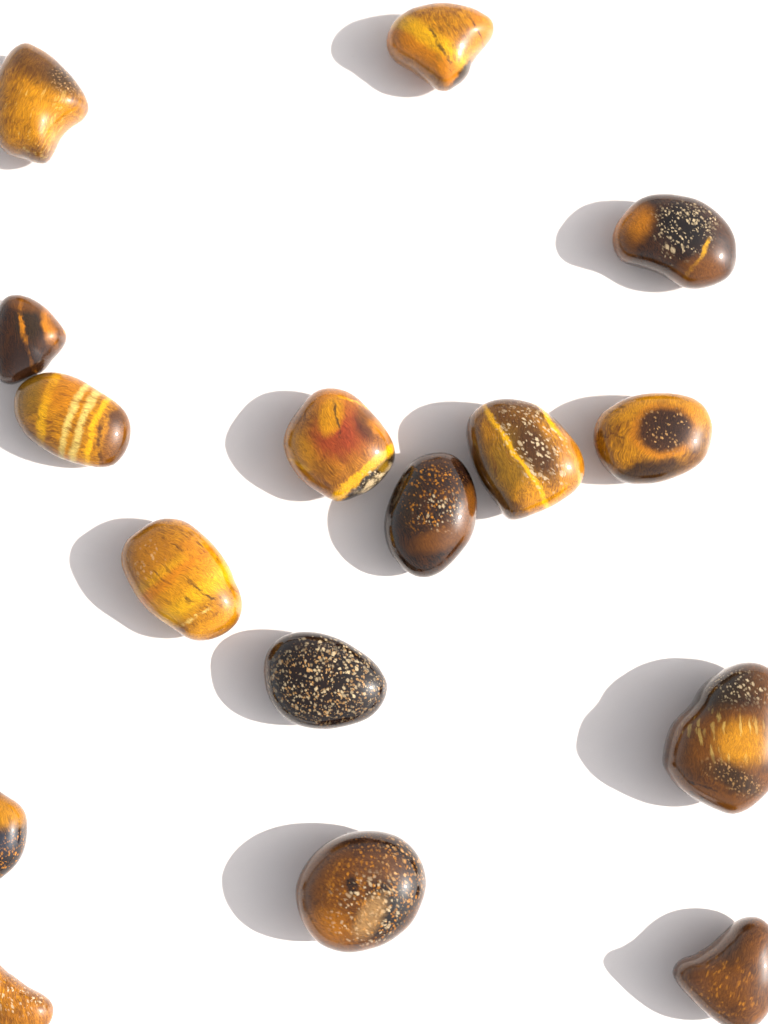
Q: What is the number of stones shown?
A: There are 16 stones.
